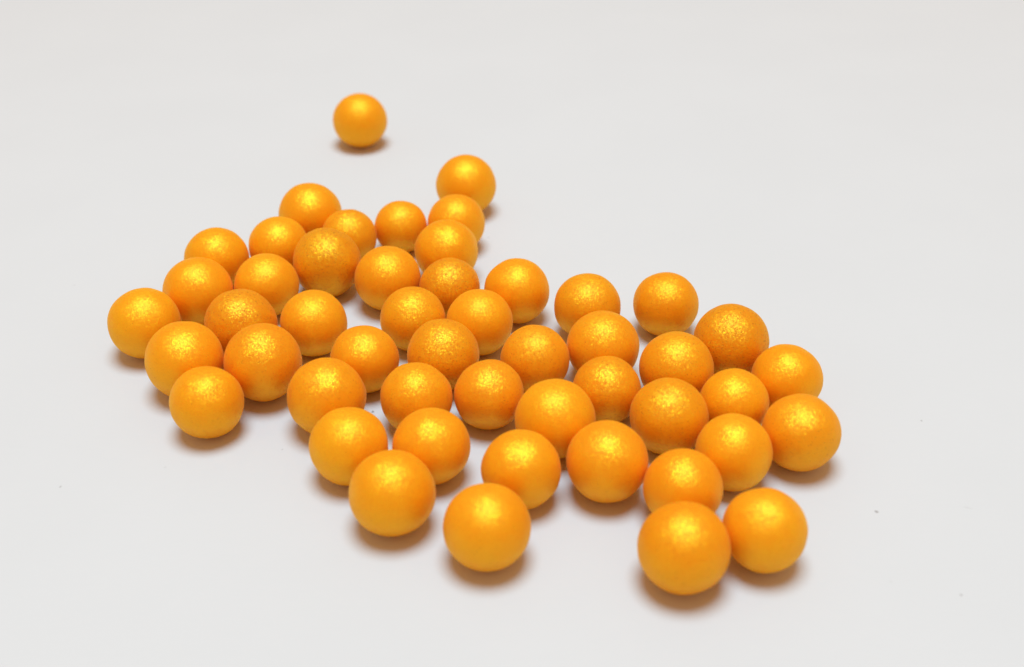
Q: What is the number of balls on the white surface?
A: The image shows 50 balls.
